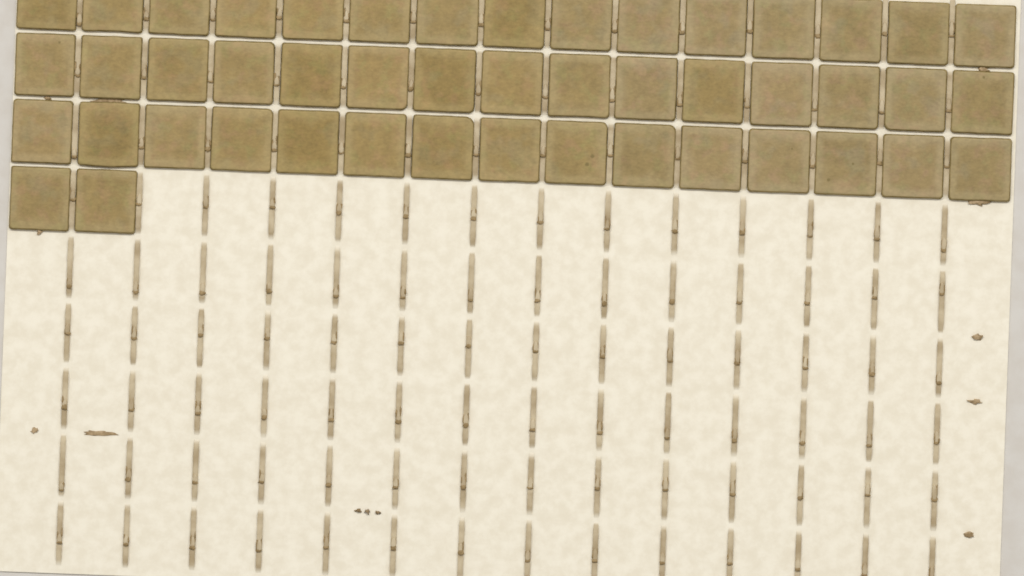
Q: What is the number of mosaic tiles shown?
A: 47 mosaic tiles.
